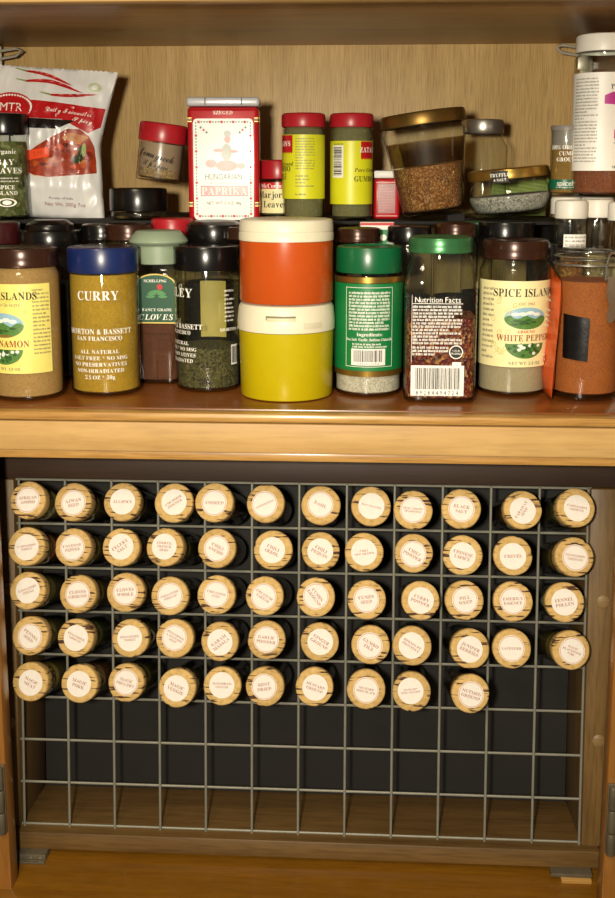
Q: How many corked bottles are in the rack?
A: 58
